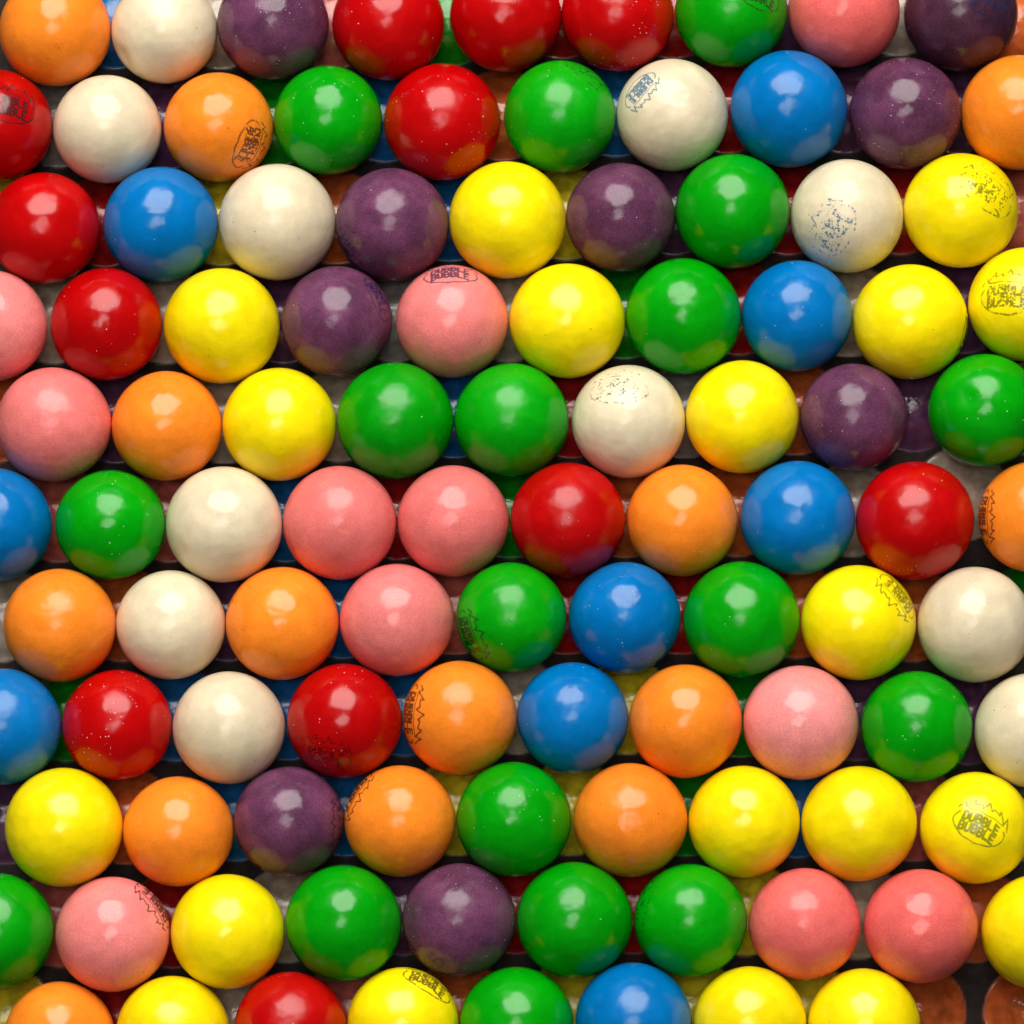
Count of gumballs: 103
